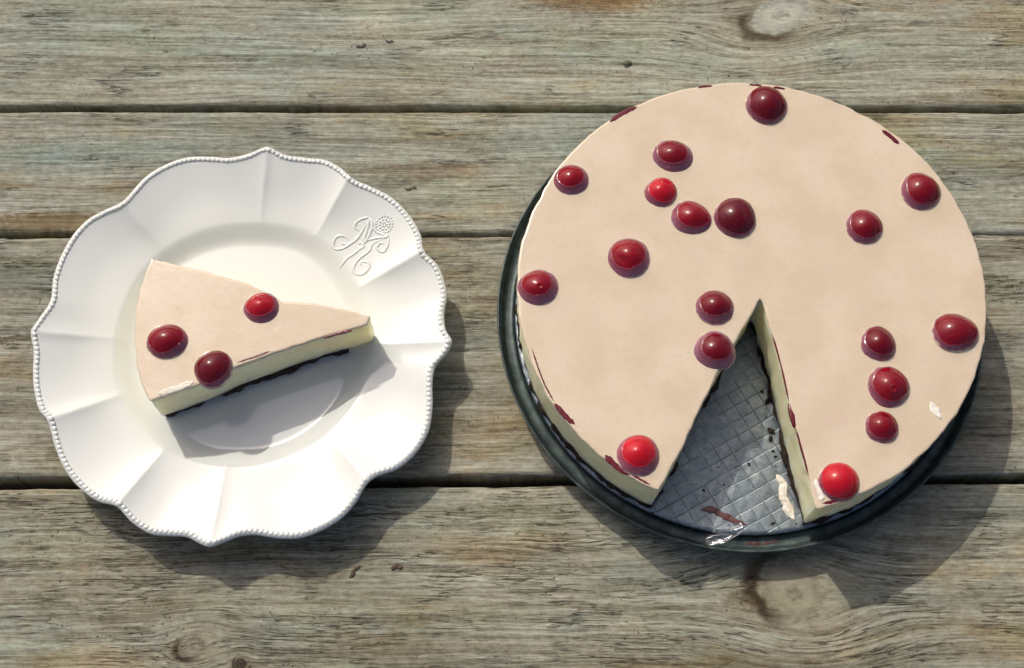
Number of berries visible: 21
